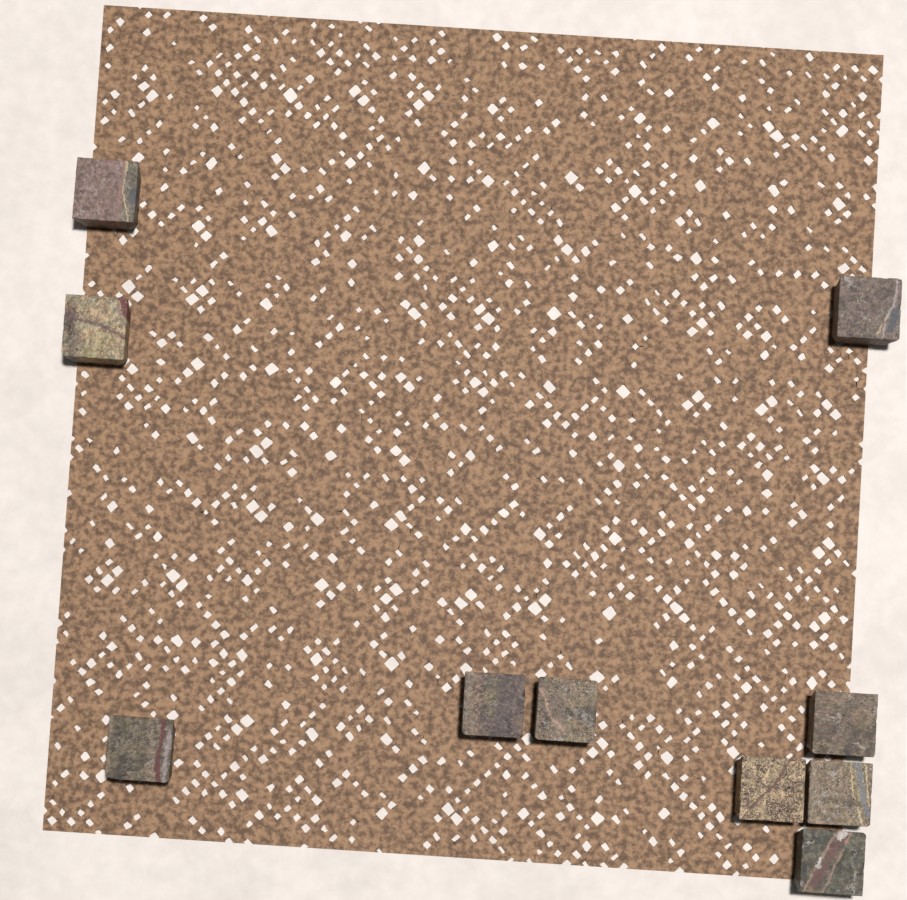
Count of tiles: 10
